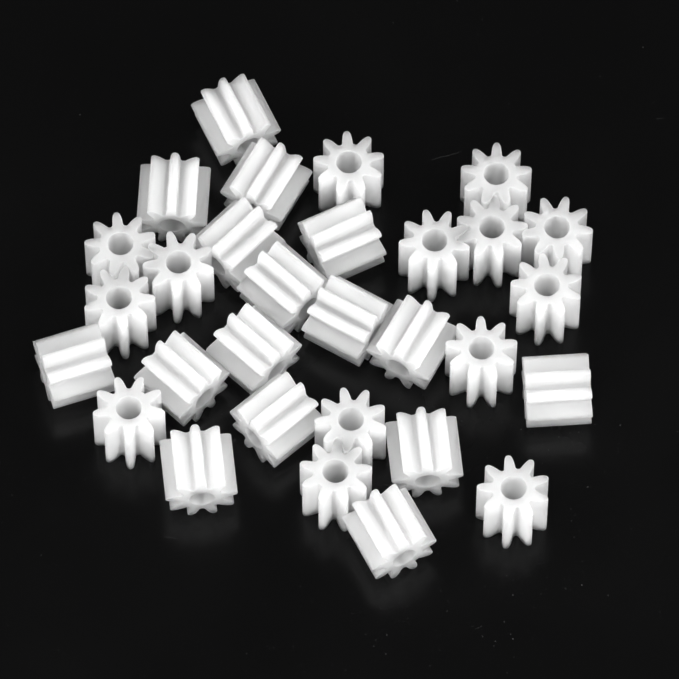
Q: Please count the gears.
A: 30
